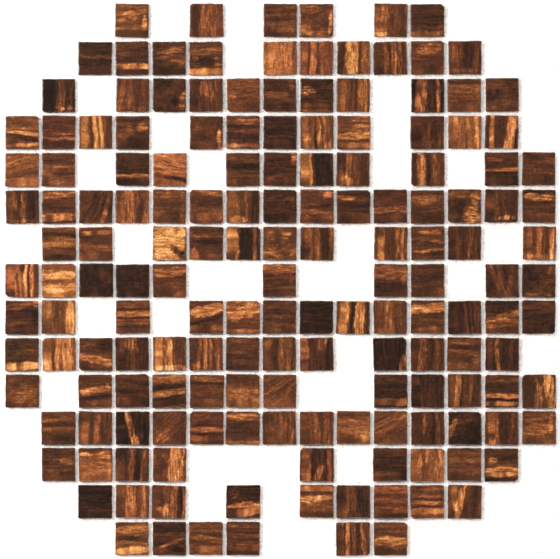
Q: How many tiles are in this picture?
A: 162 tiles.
